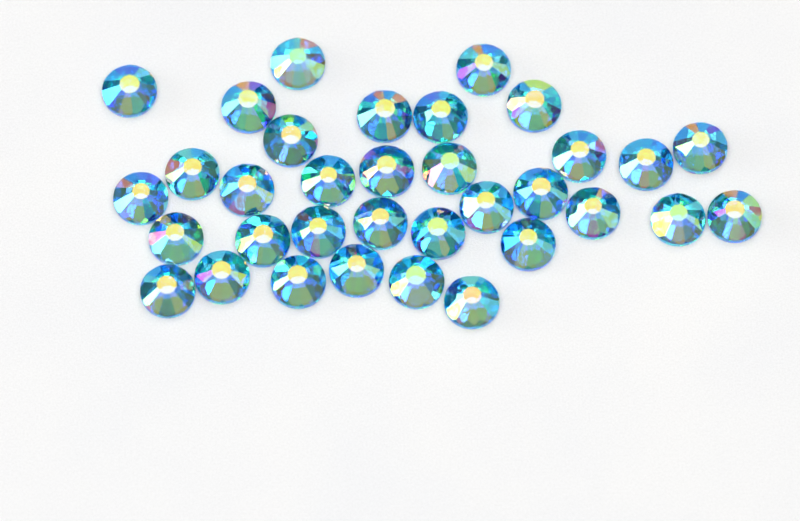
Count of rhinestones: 34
